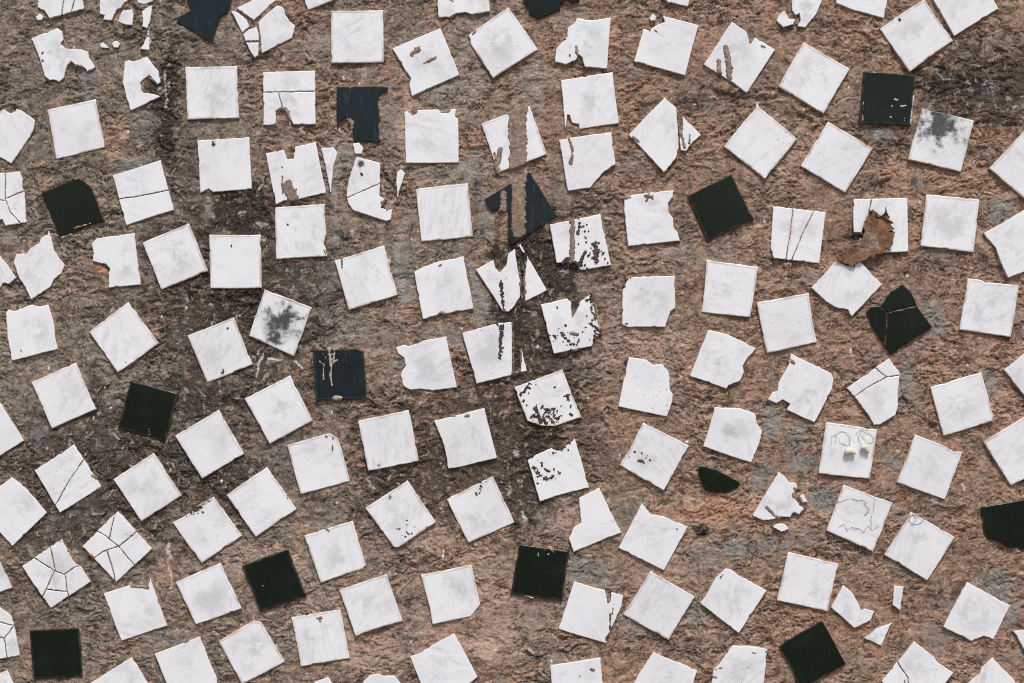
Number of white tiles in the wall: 129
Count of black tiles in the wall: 16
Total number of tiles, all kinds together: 145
